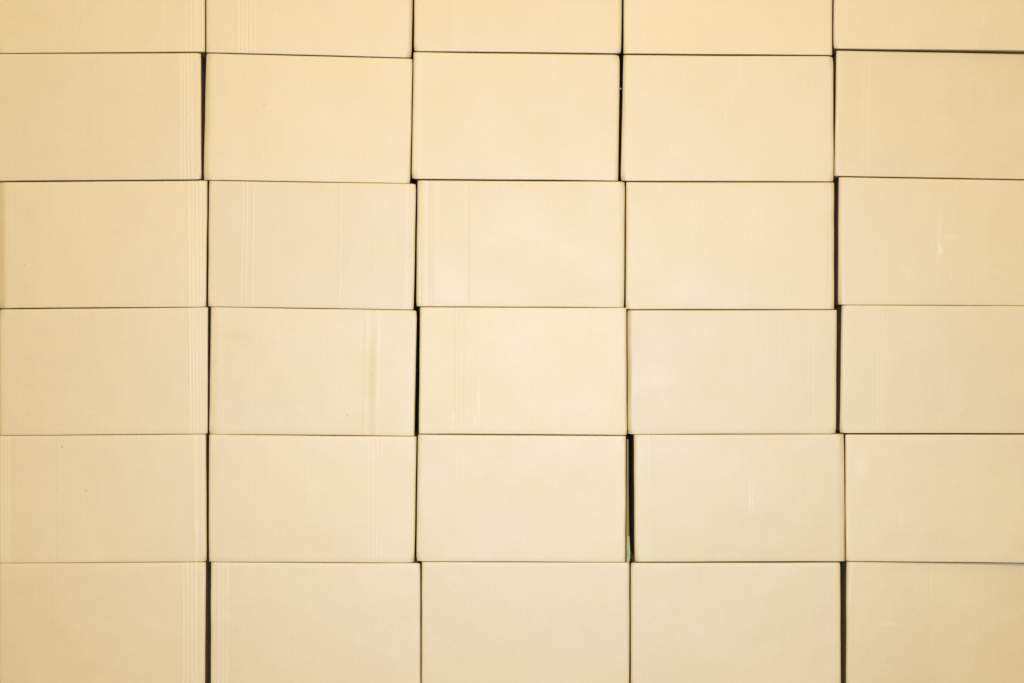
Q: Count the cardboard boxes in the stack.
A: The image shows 30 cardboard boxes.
